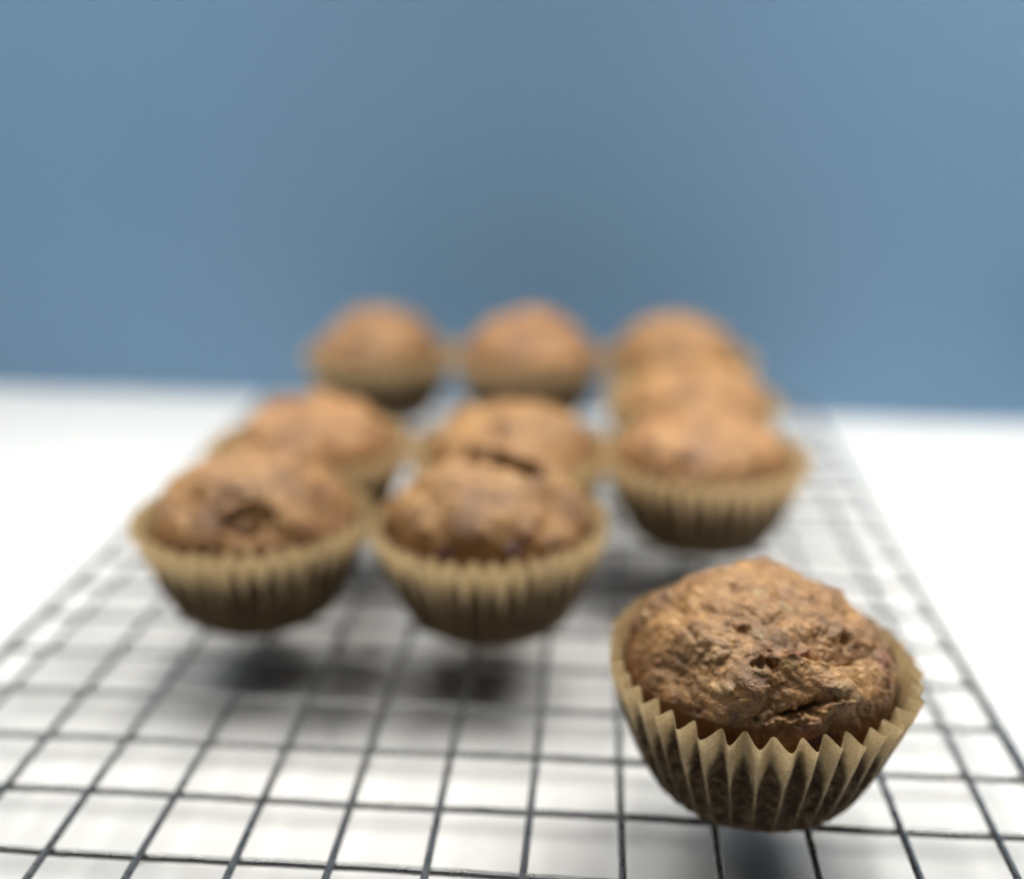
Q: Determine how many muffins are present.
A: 10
